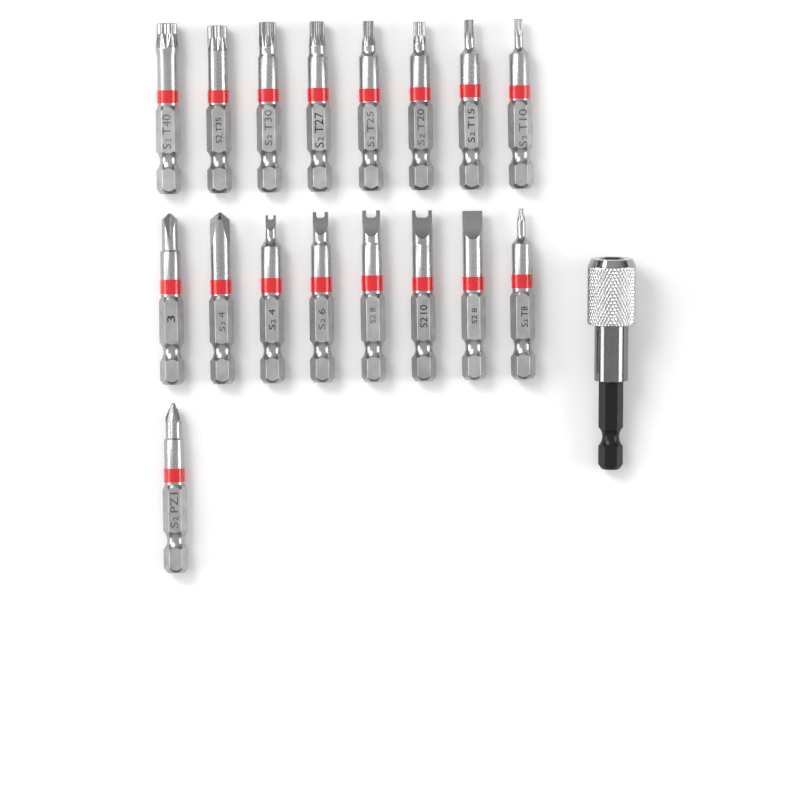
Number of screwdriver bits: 17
